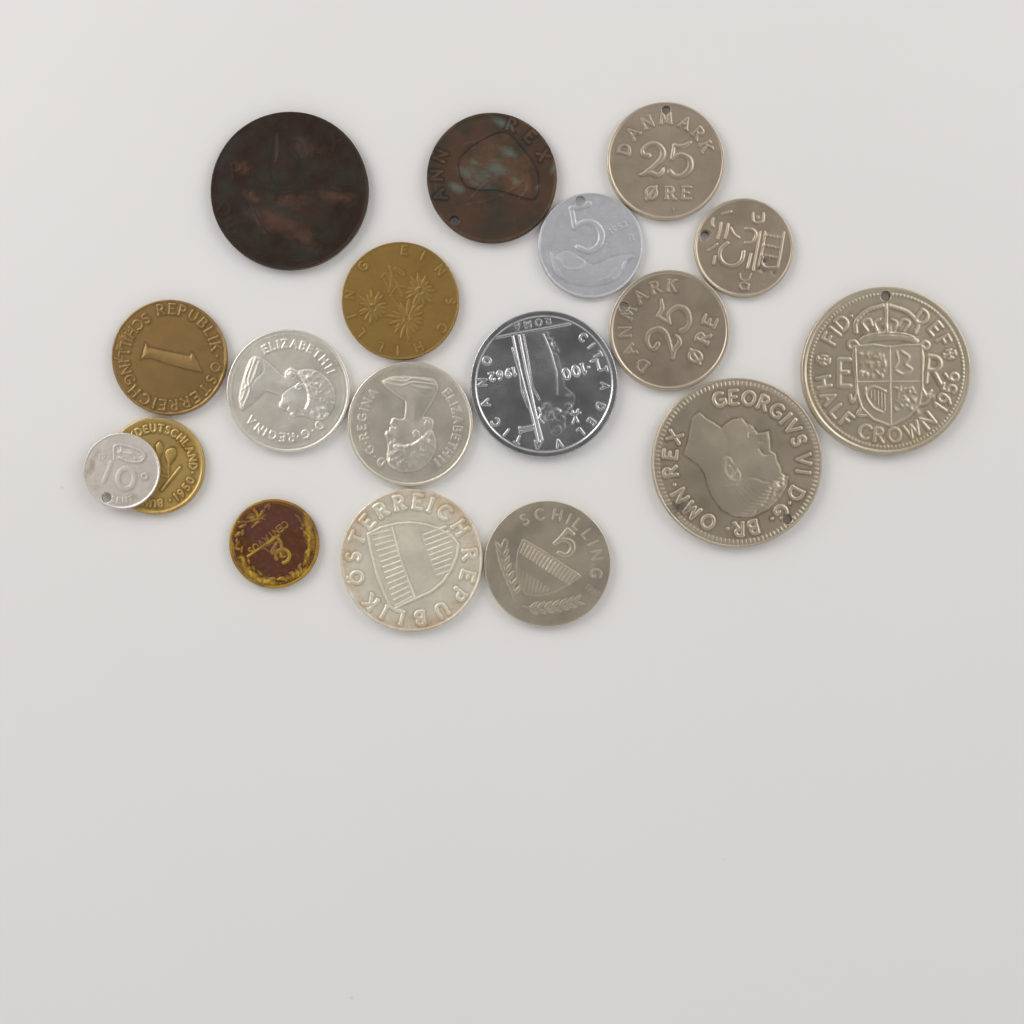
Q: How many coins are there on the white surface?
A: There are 18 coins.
